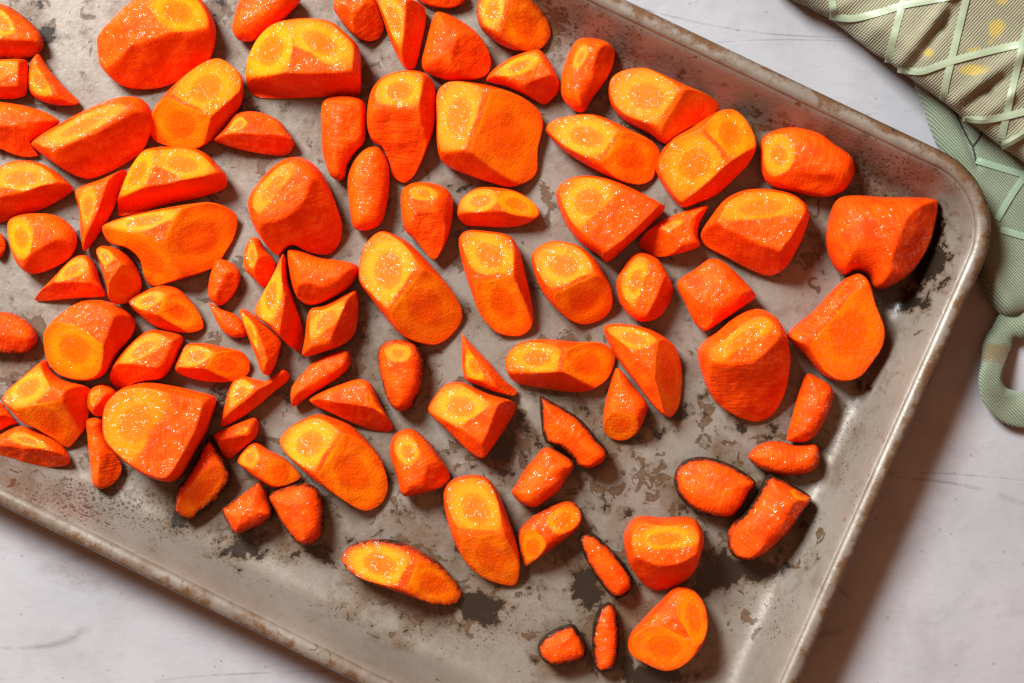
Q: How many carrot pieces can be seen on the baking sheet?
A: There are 95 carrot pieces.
